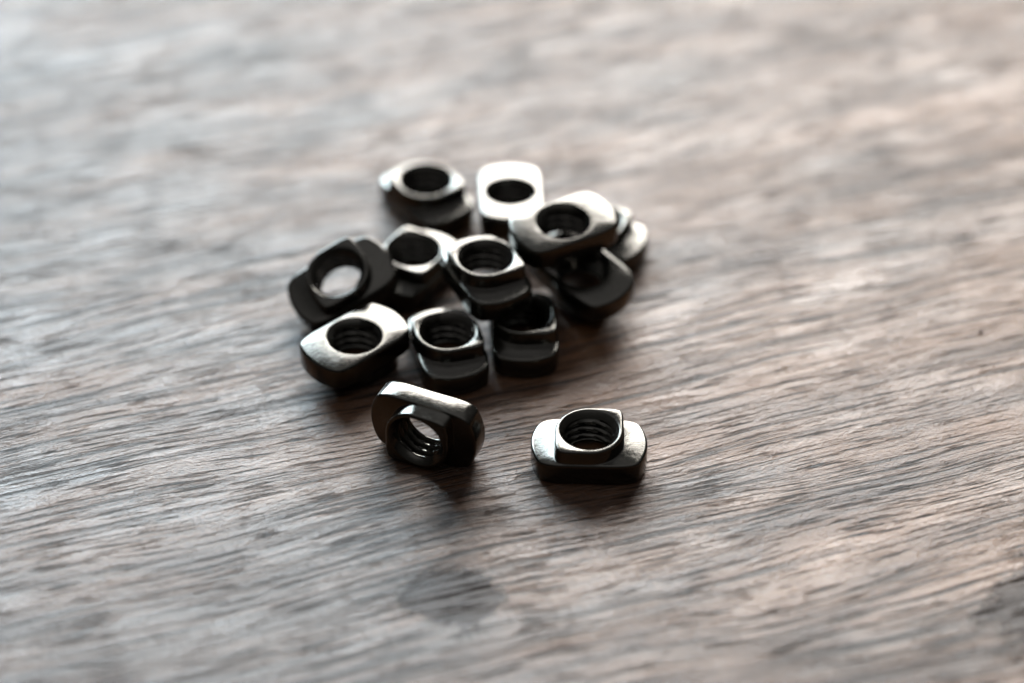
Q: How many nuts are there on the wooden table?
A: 13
